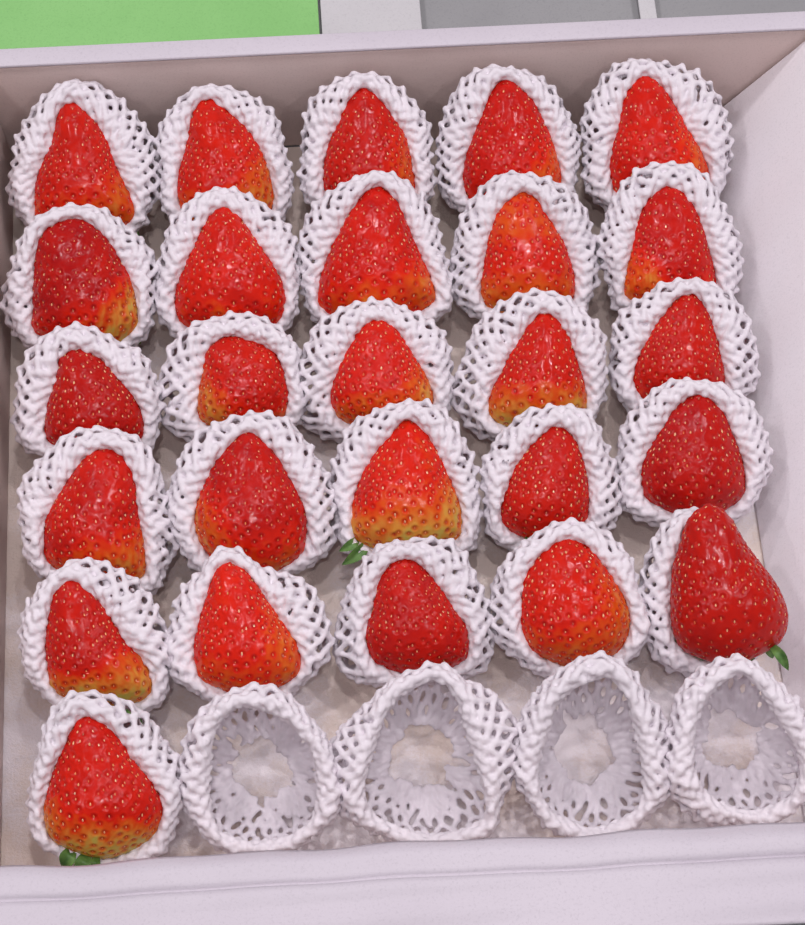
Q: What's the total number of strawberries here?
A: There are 26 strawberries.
